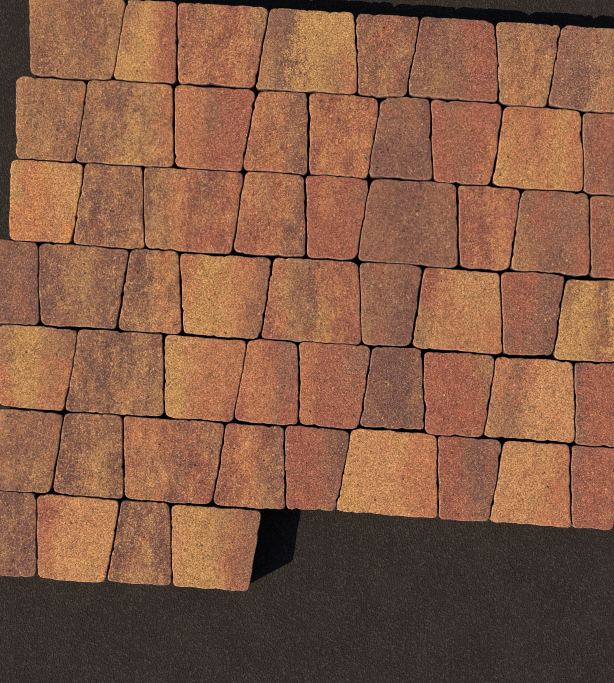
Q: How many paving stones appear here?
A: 57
